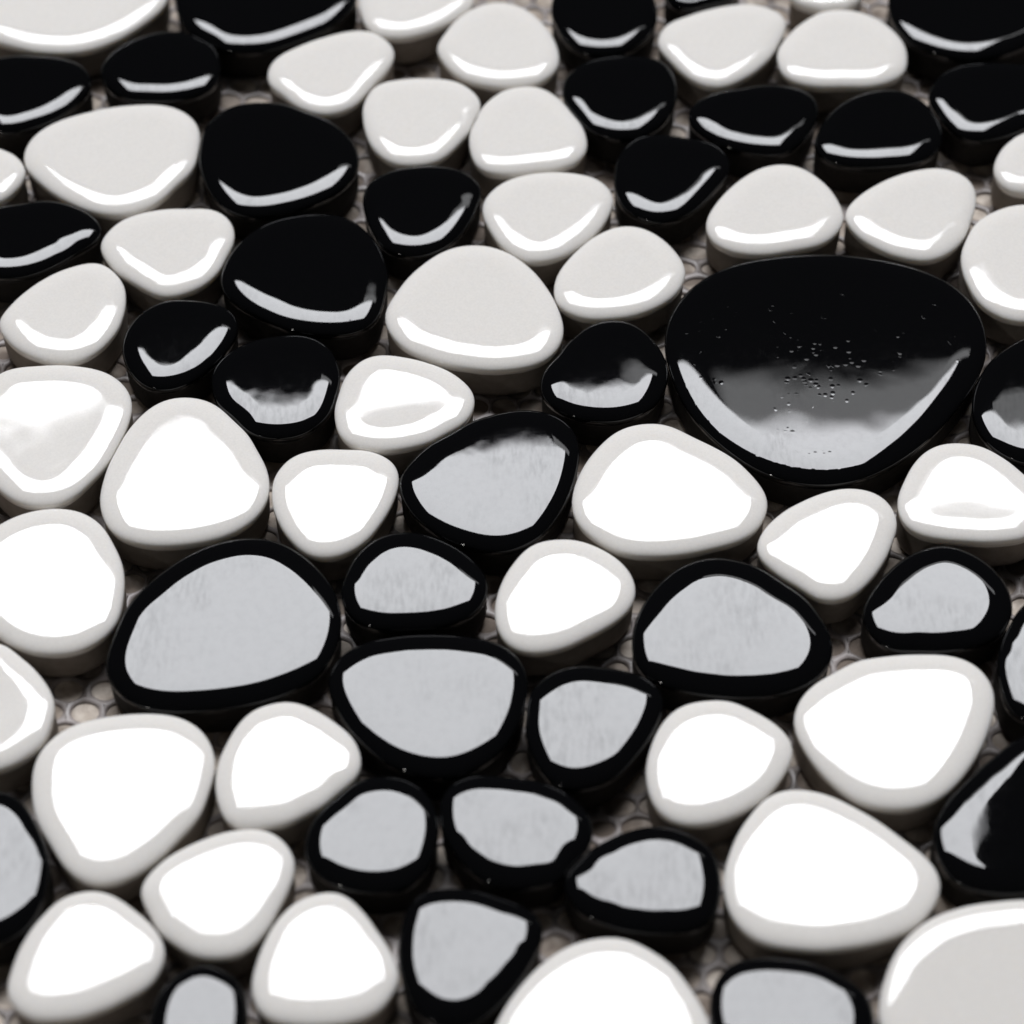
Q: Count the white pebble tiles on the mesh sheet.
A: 40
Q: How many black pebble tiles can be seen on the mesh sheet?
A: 36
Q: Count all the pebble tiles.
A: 76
